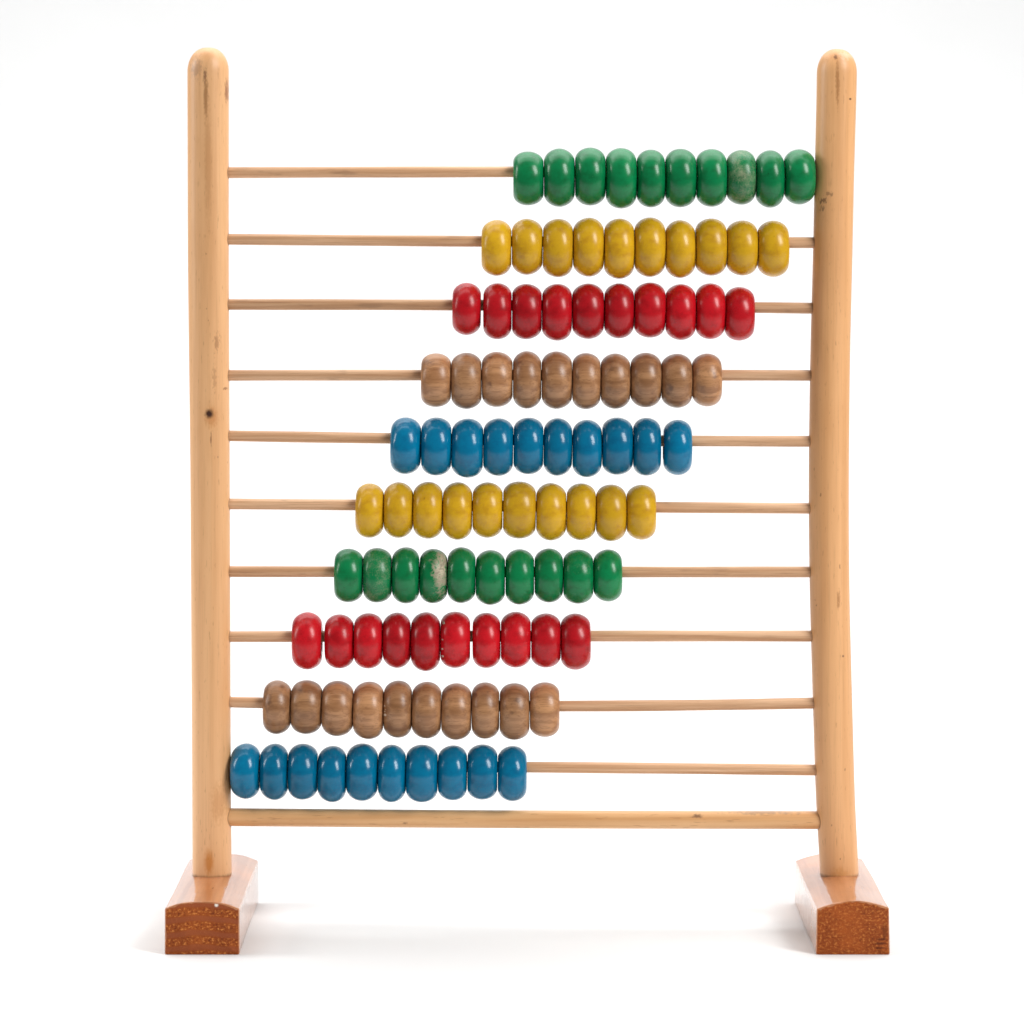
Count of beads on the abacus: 100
